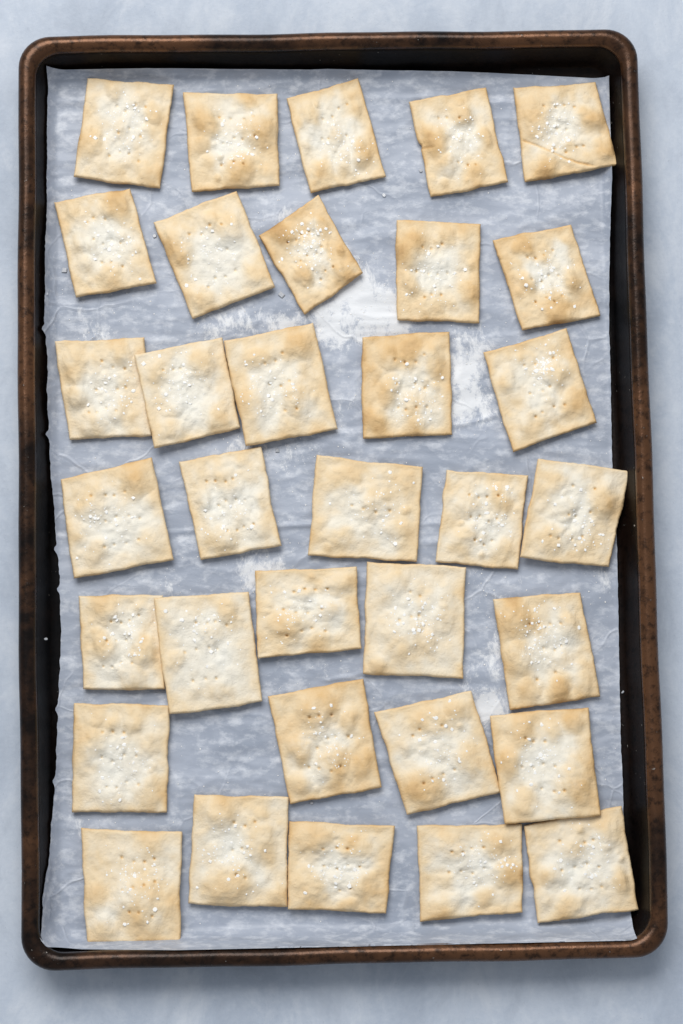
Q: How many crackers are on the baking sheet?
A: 34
